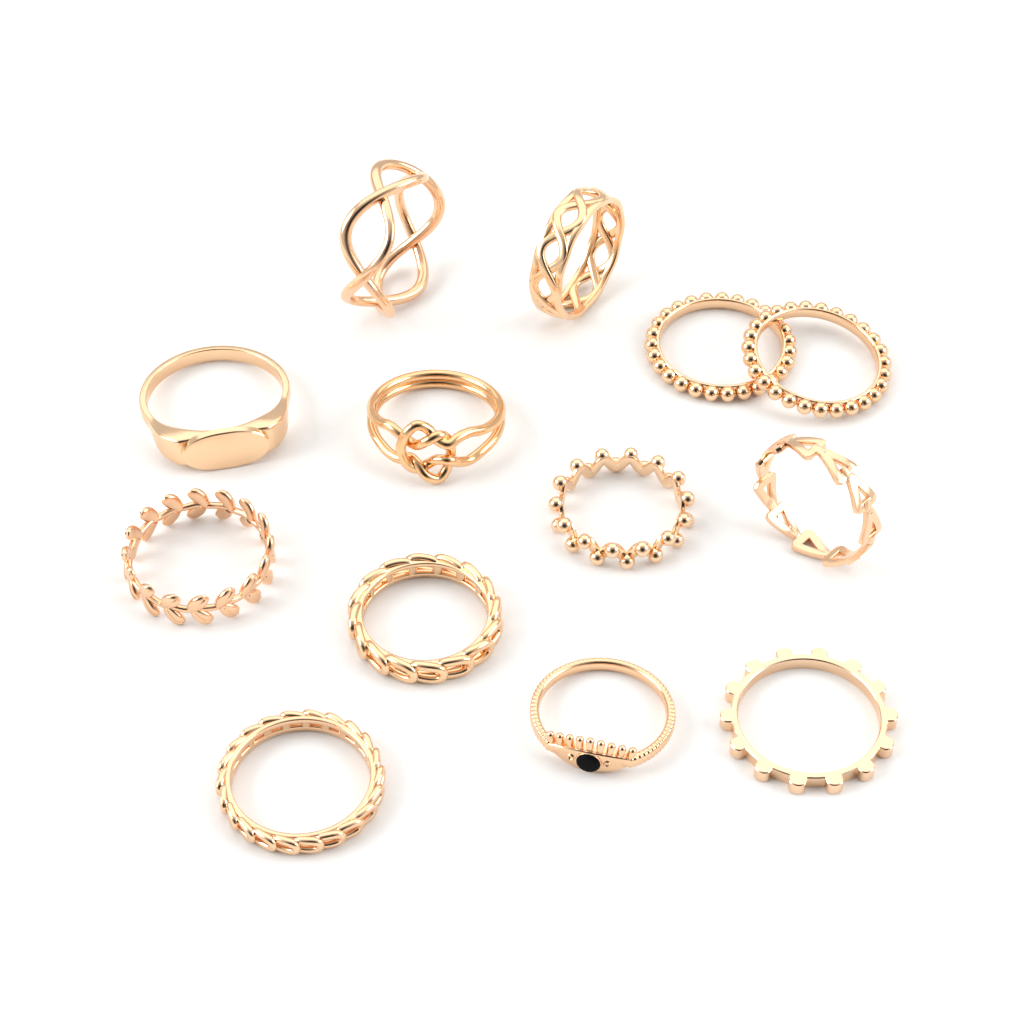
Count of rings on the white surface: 13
